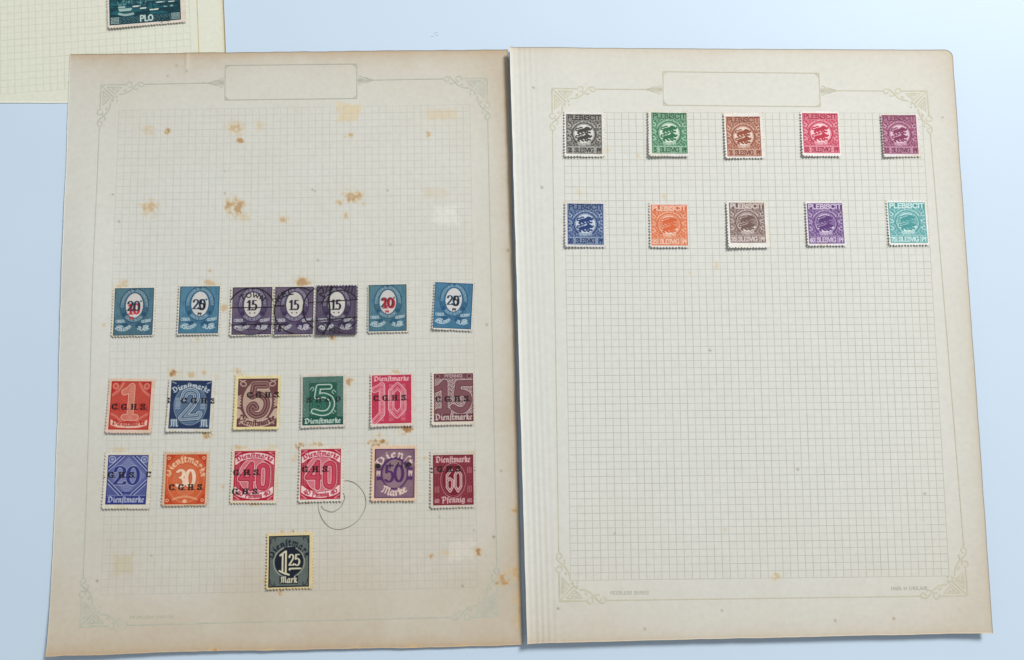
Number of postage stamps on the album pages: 31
